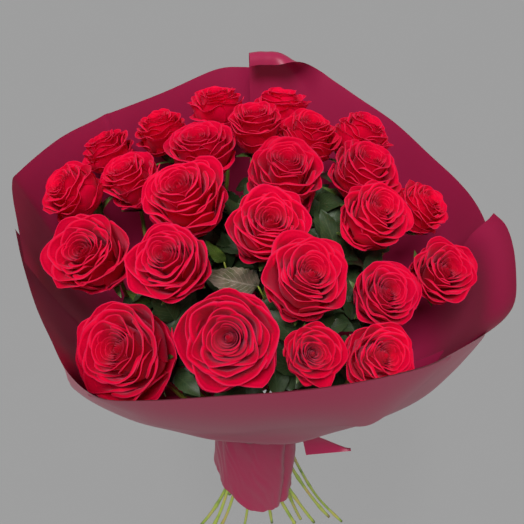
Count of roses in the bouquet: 25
